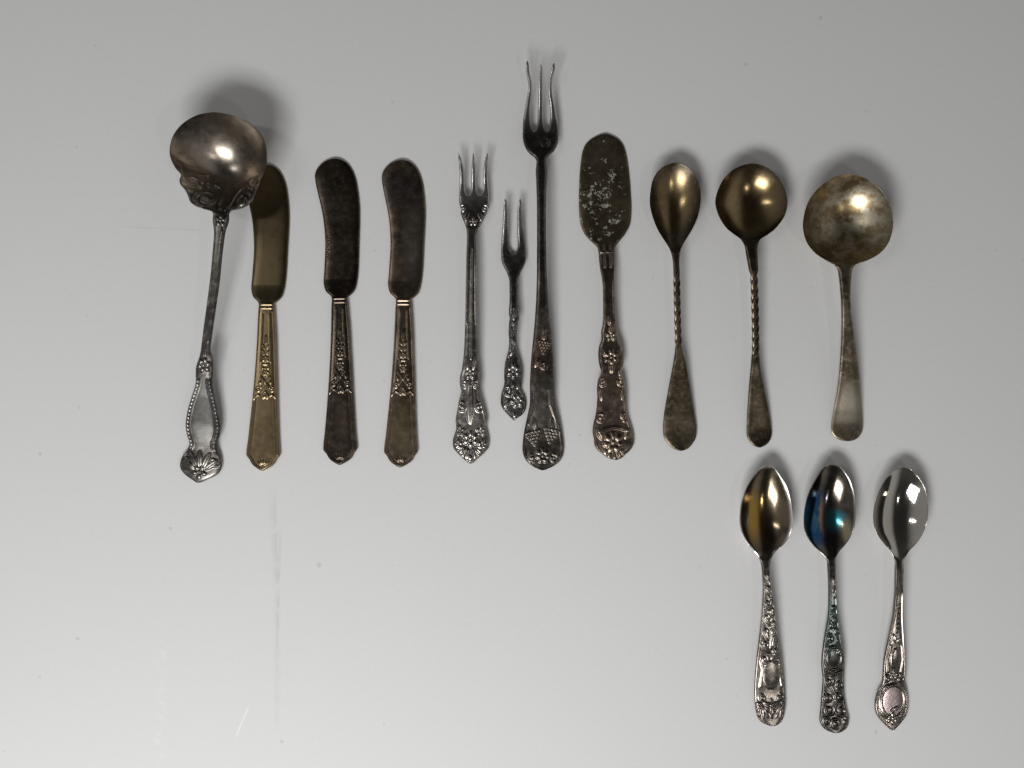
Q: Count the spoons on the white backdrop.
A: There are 7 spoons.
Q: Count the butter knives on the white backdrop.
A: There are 3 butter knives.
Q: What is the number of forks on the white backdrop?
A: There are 3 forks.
